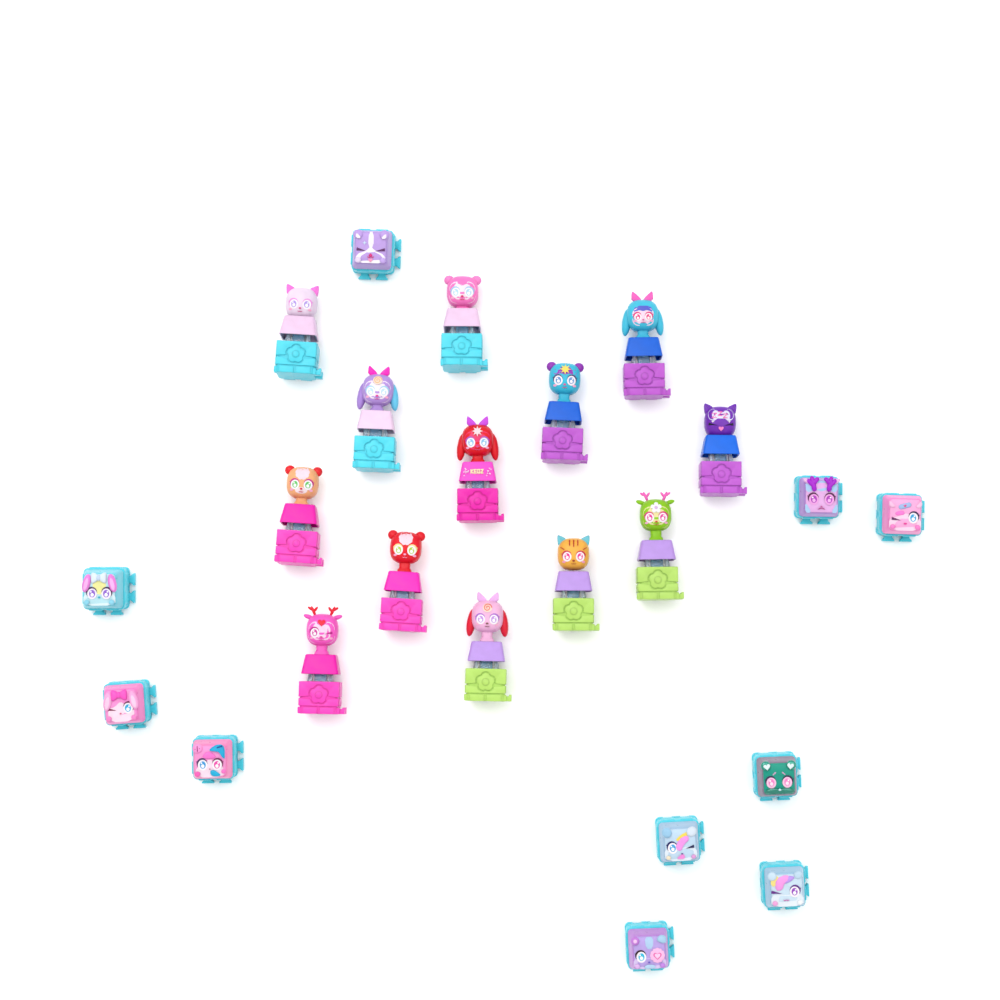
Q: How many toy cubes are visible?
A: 10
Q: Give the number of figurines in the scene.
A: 13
